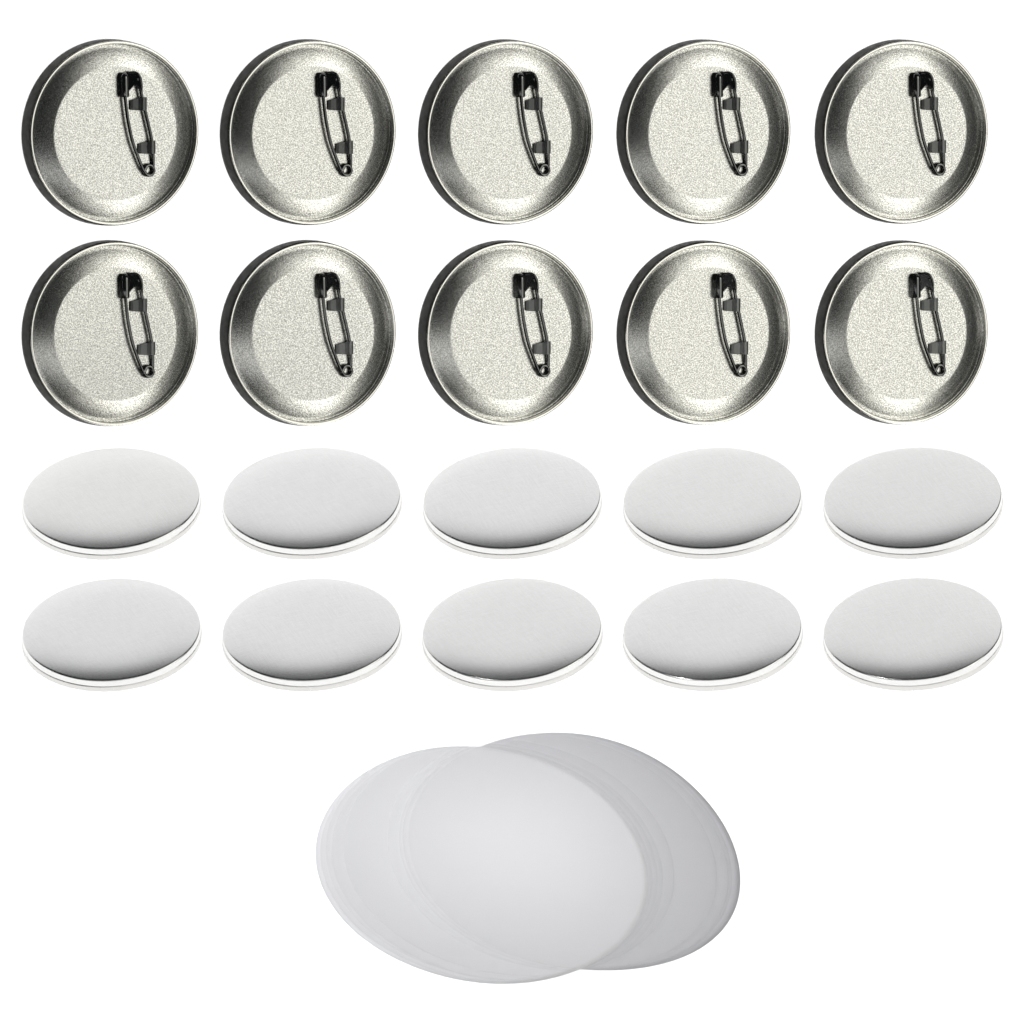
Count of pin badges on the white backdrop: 10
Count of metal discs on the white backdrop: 10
